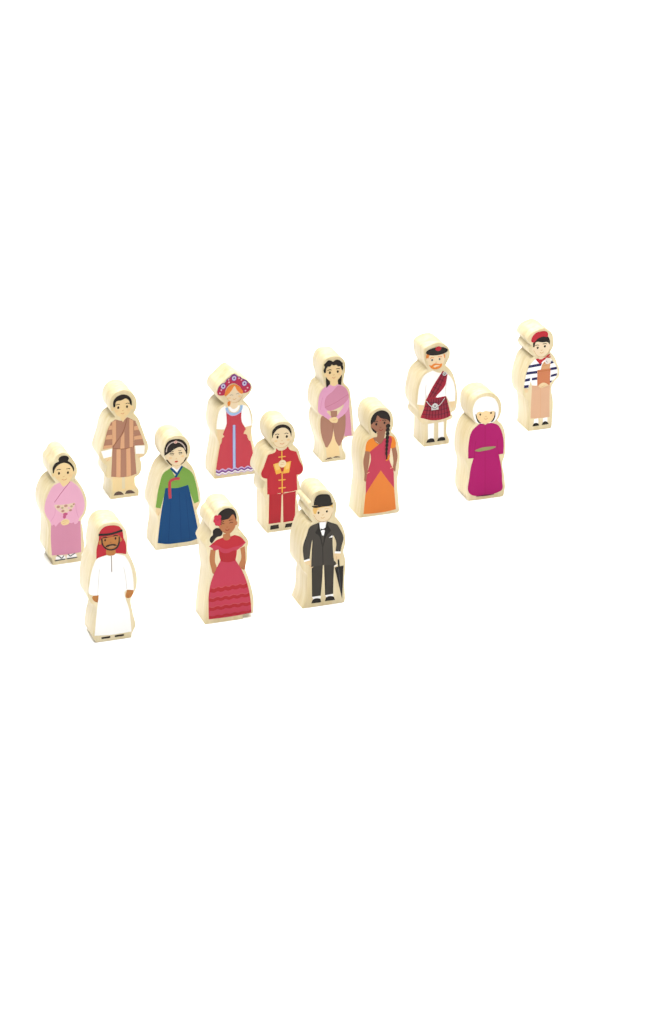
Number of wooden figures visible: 13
